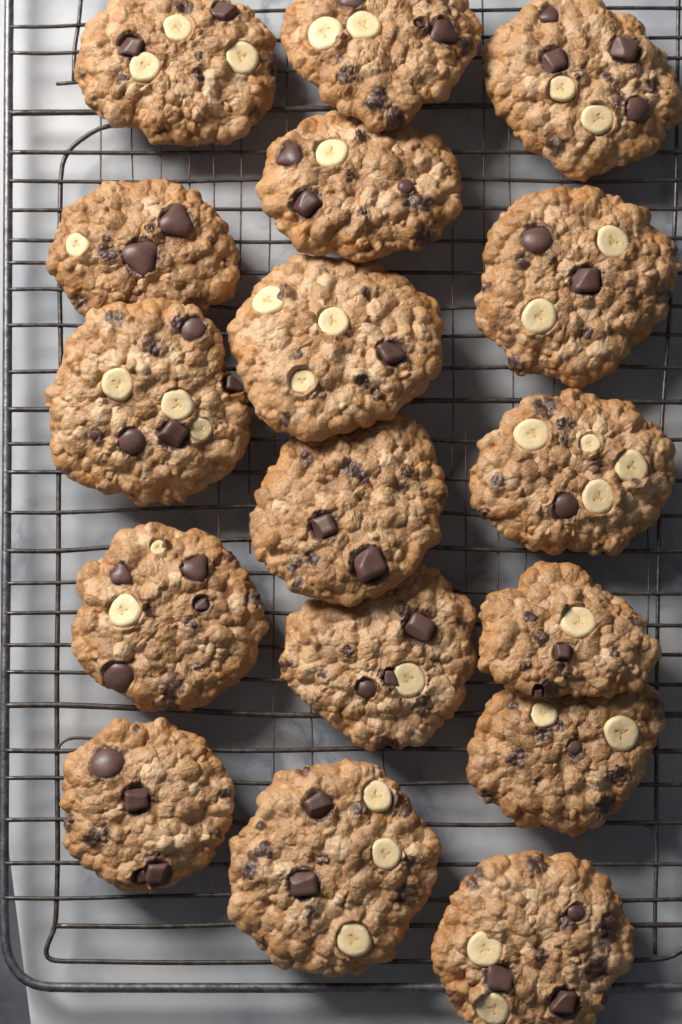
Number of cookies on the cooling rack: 17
